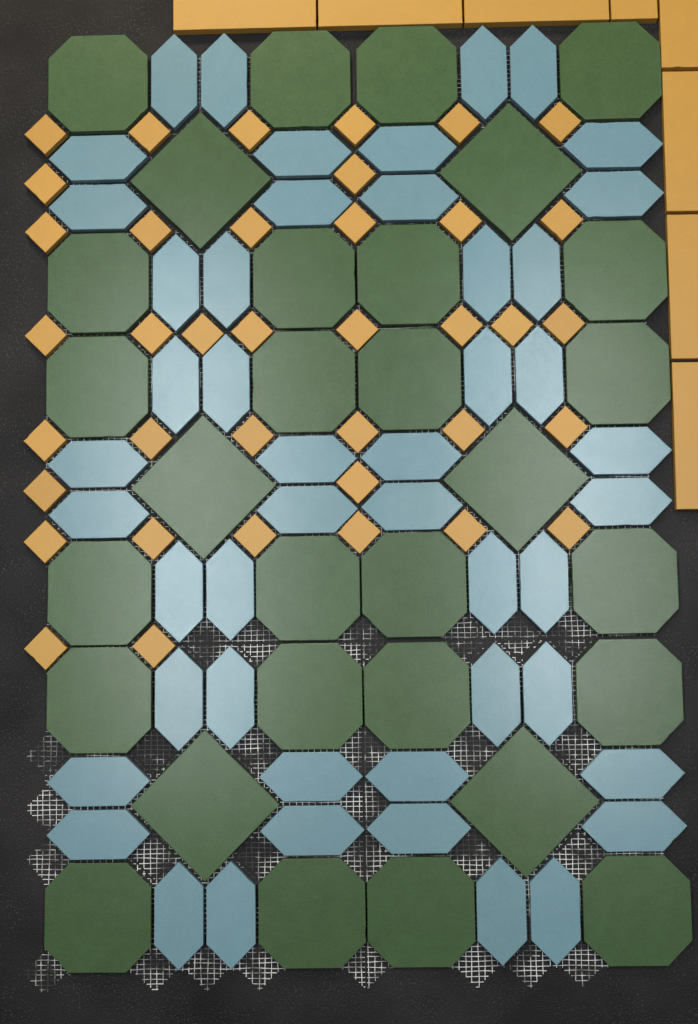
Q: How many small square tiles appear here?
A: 38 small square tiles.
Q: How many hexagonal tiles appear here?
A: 48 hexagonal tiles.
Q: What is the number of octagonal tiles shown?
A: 24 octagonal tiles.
